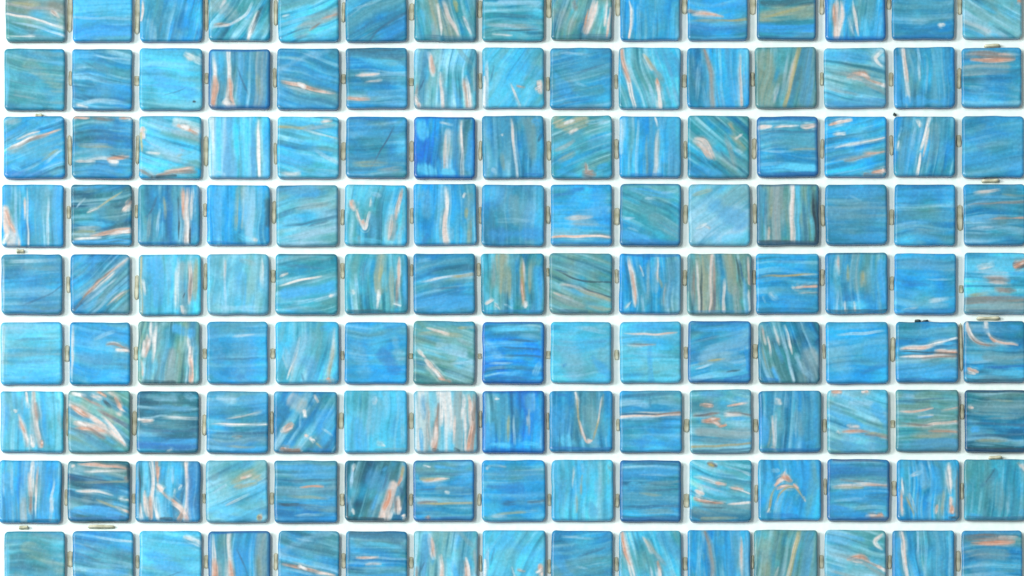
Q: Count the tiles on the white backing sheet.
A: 135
